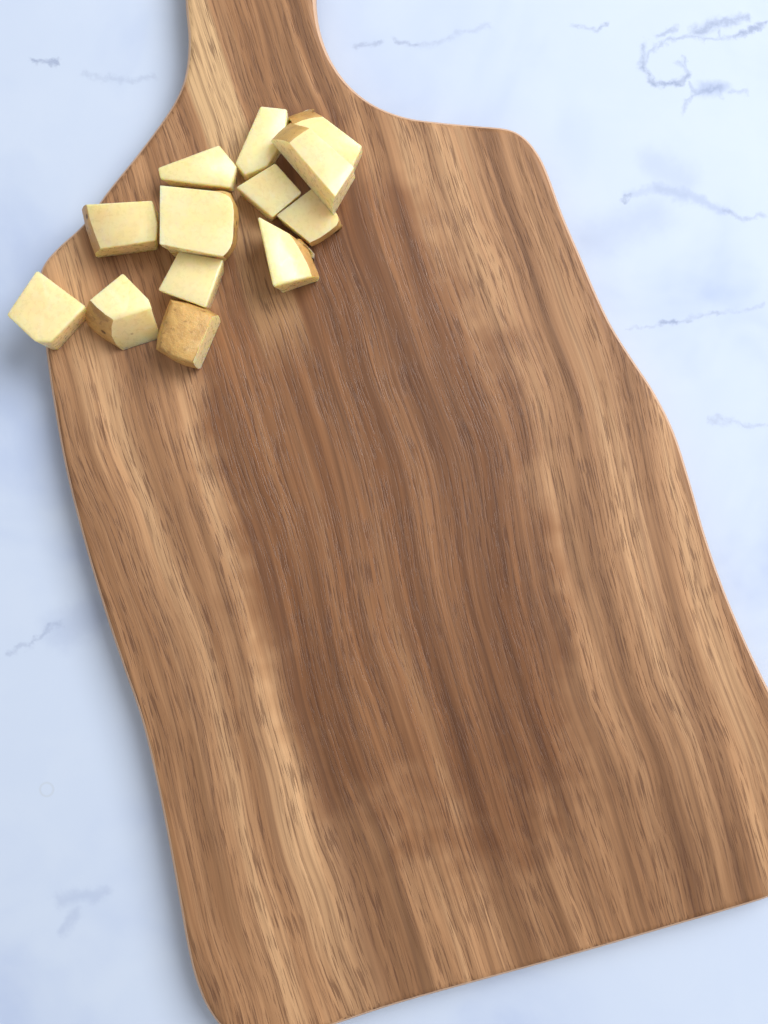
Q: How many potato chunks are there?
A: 13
